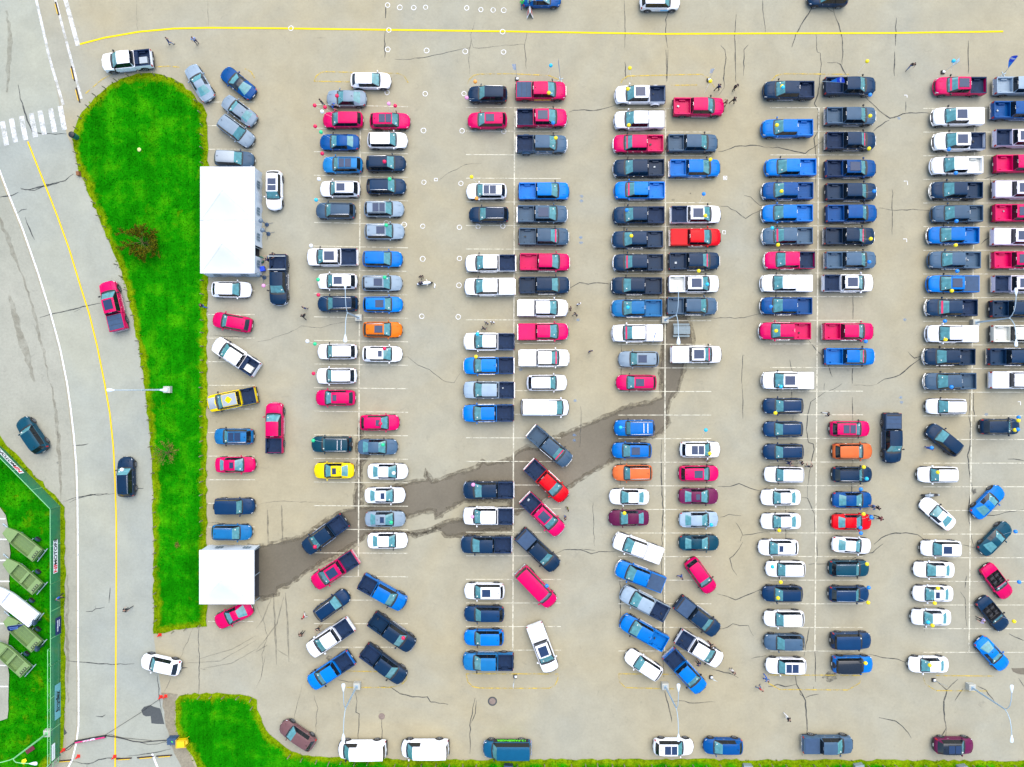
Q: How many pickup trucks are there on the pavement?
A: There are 117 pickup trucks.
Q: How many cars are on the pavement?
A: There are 114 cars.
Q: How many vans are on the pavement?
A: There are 5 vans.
